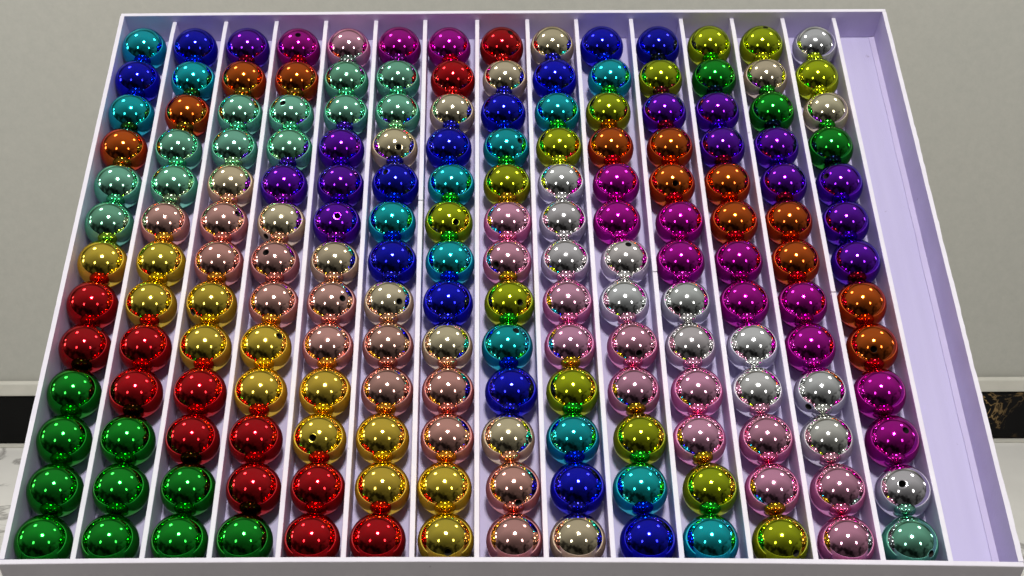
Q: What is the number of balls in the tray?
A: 182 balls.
